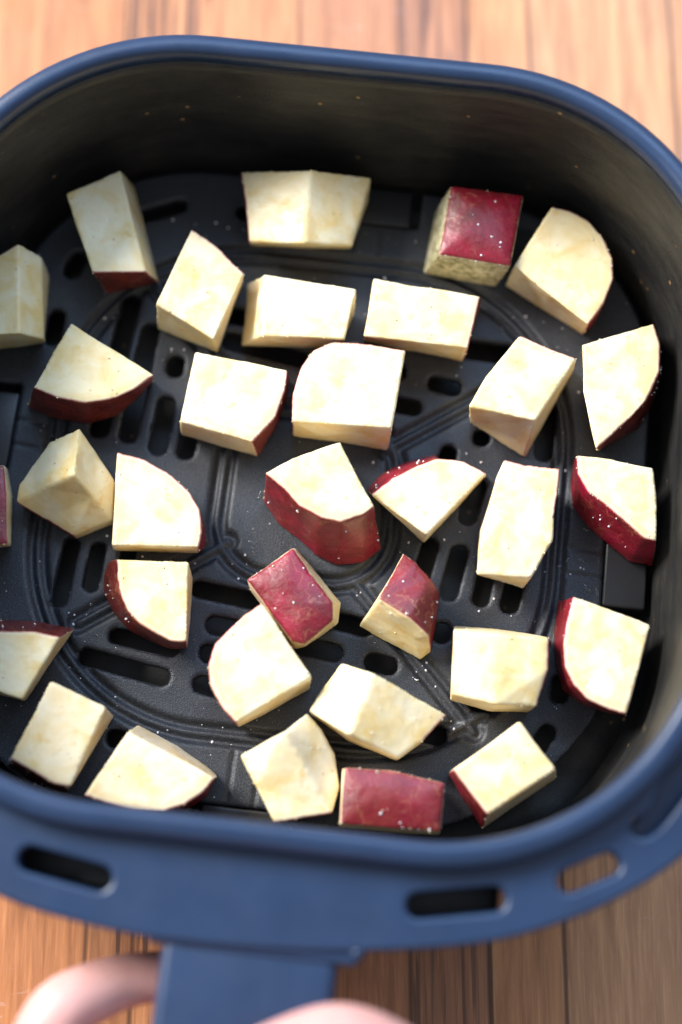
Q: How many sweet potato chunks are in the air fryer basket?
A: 33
